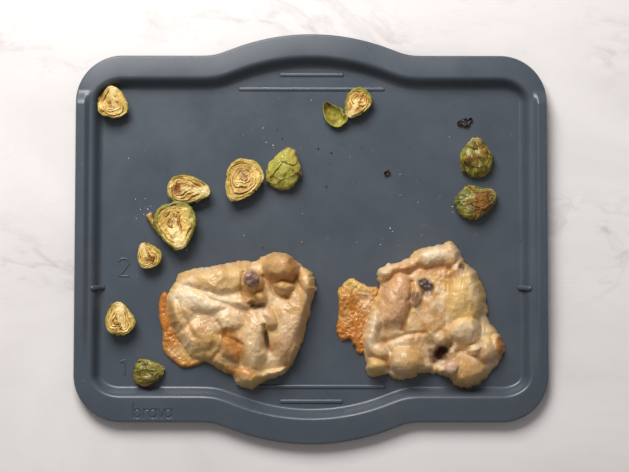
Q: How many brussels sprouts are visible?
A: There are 11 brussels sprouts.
